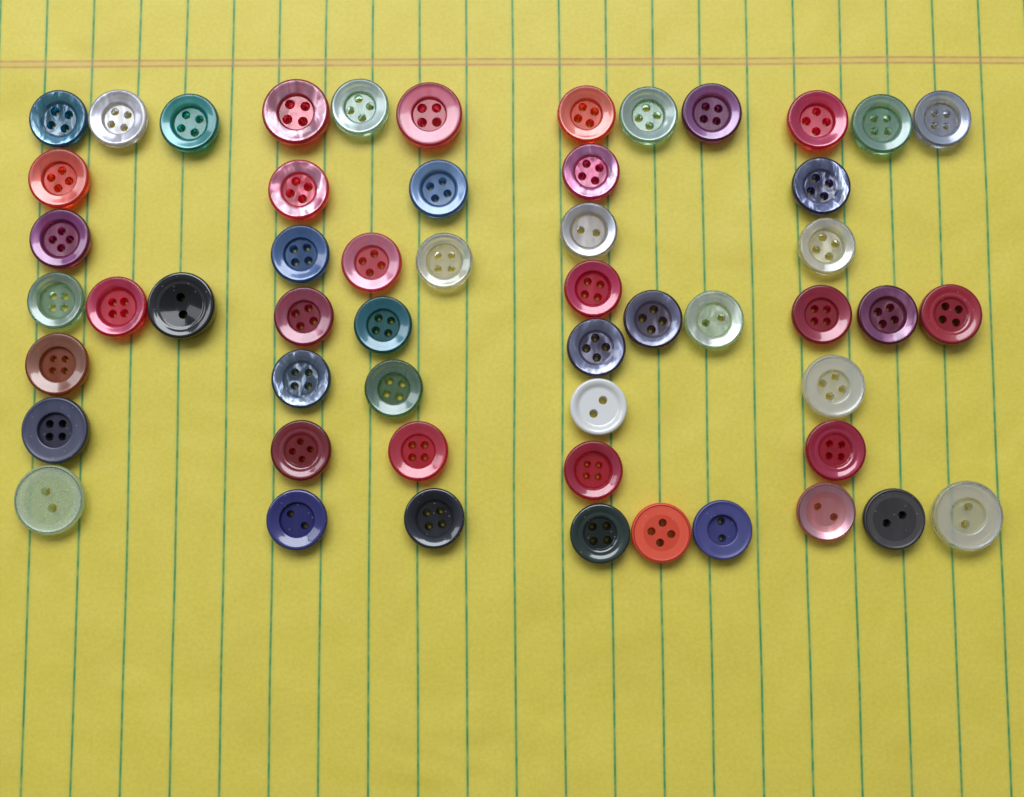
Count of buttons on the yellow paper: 54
